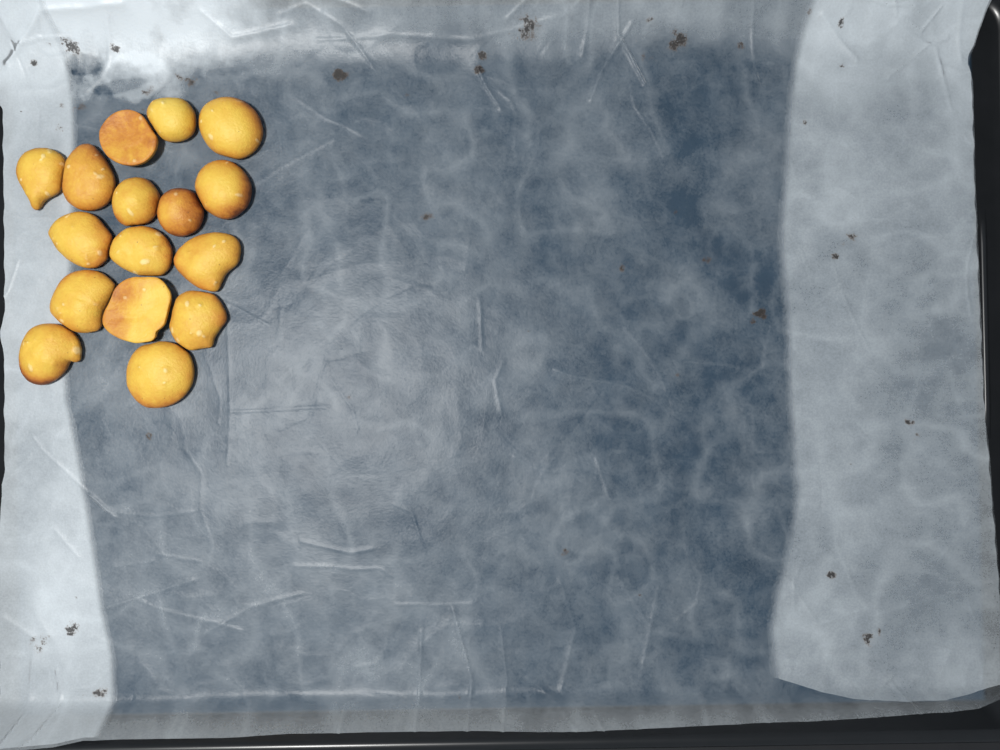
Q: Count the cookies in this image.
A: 16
